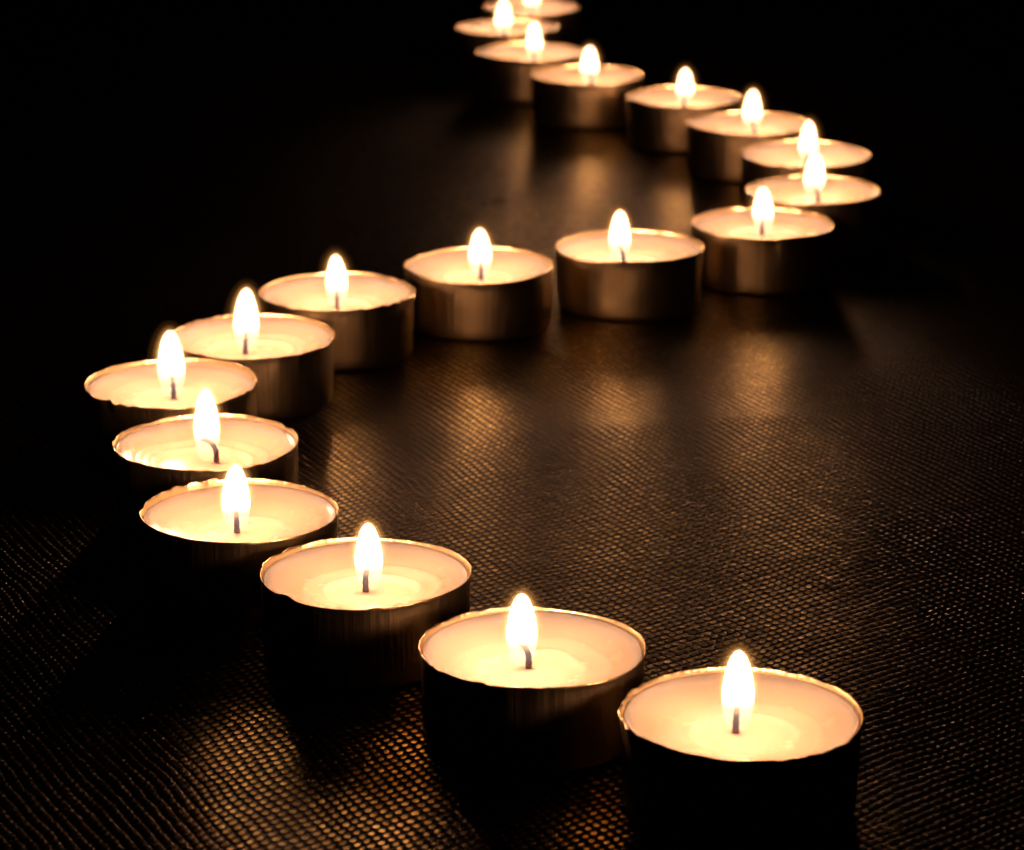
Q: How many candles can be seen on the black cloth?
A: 19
